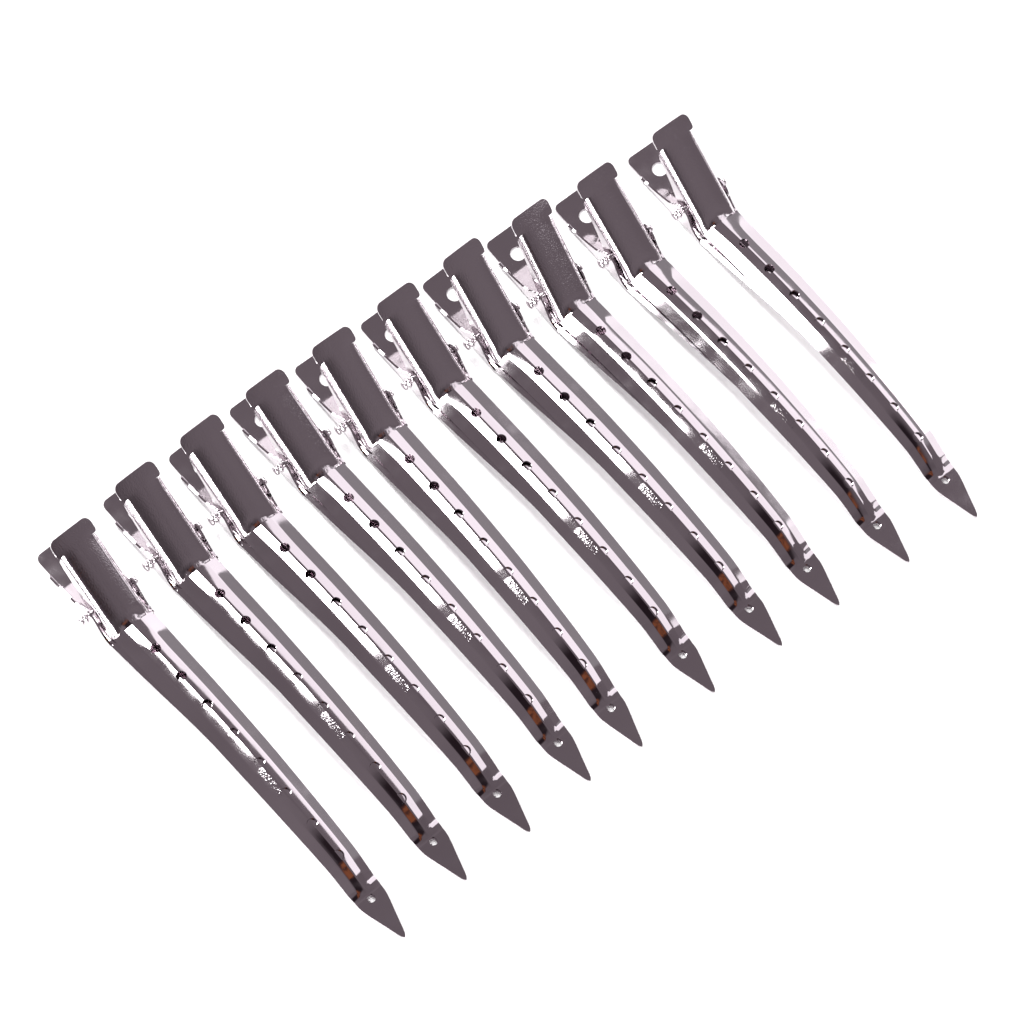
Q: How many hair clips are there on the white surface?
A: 10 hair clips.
